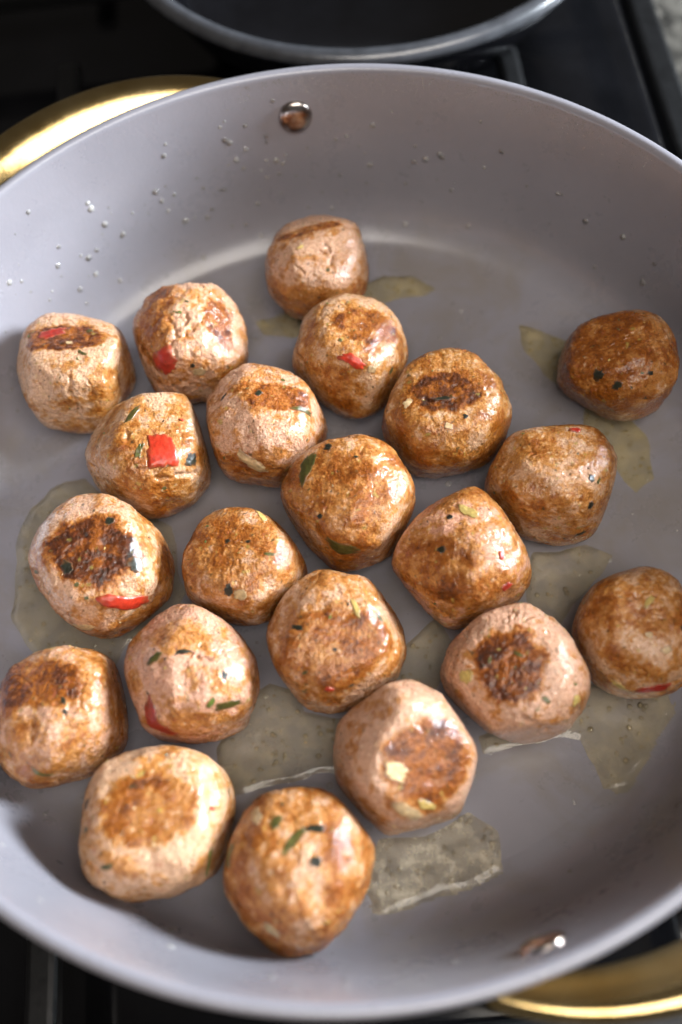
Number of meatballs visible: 21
